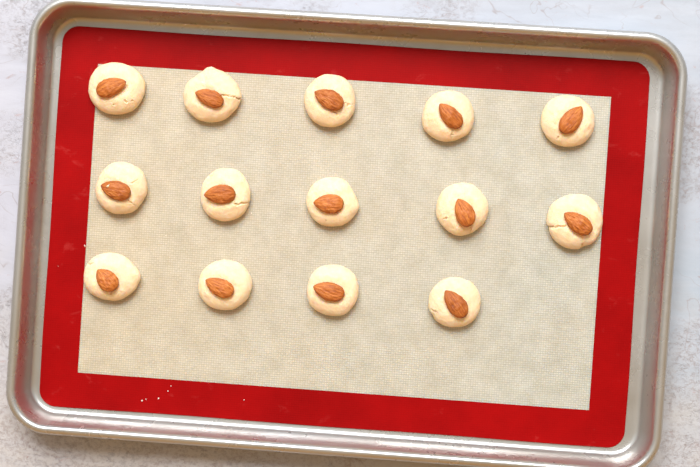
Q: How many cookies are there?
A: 14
